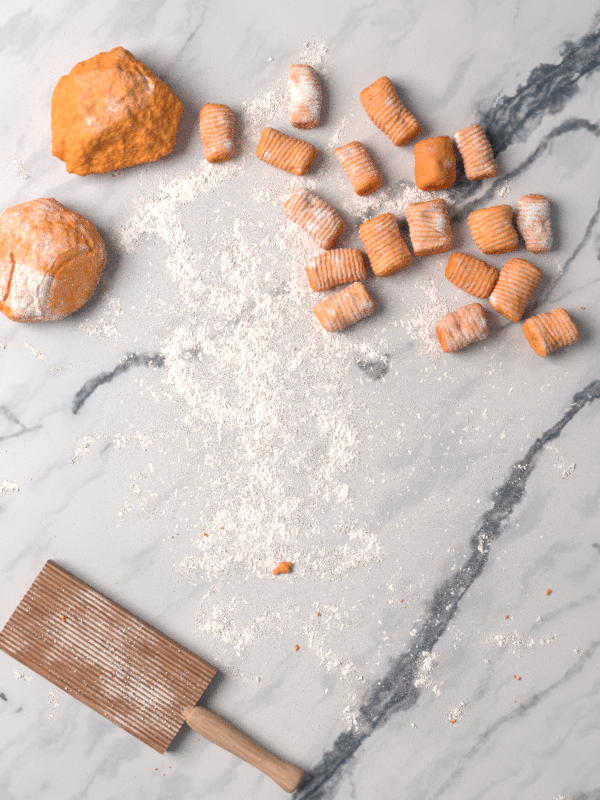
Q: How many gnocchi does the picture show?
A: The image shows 18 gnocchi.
